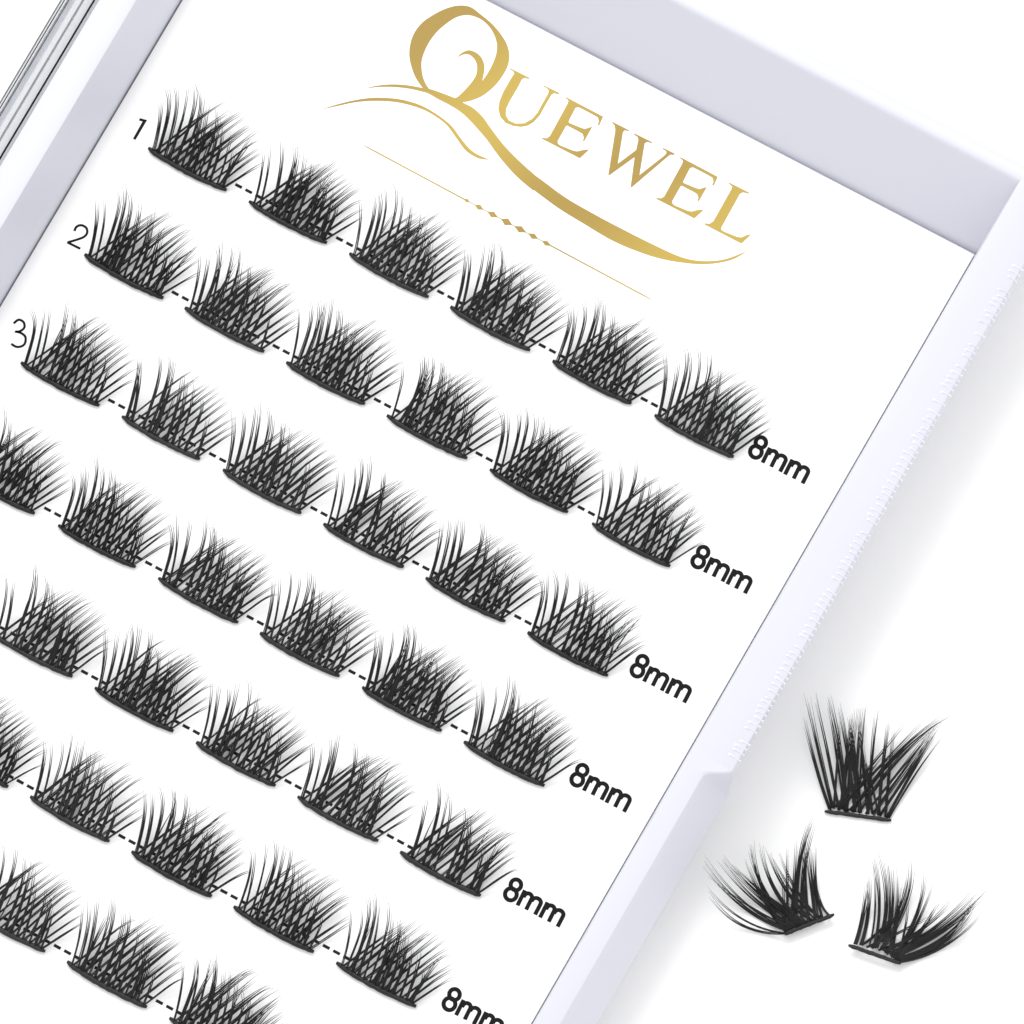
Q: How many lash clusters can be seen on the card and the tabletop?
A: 40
